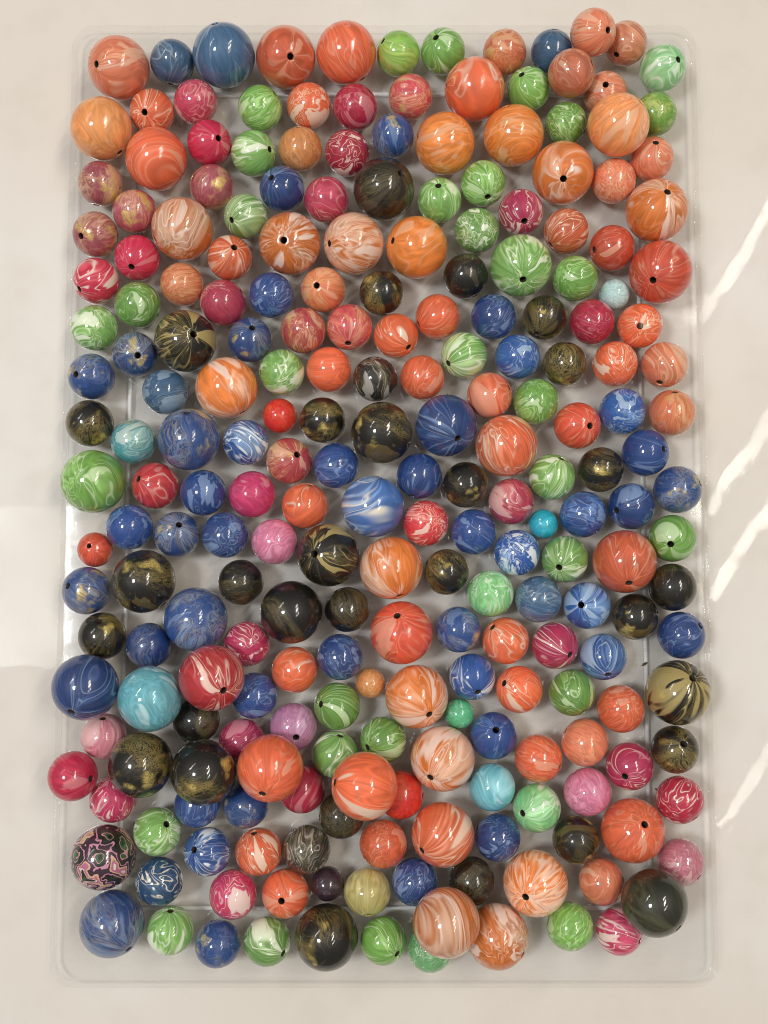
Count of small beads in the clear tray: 181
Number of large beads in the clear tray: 53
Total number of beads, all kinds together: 234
